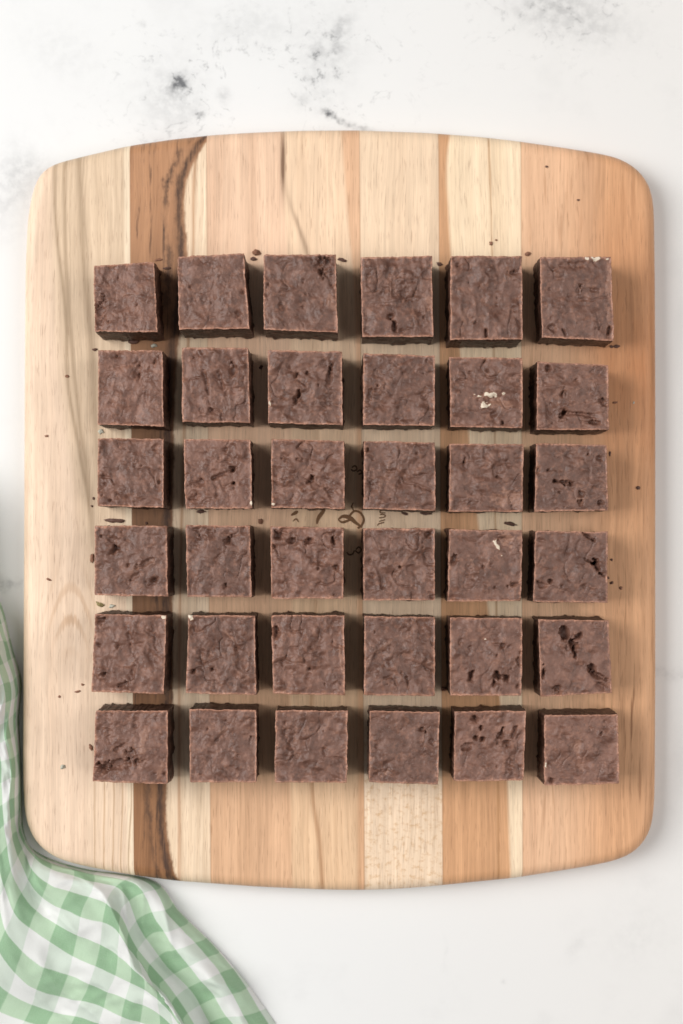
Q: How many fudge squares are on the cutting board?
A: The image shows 36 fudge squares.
